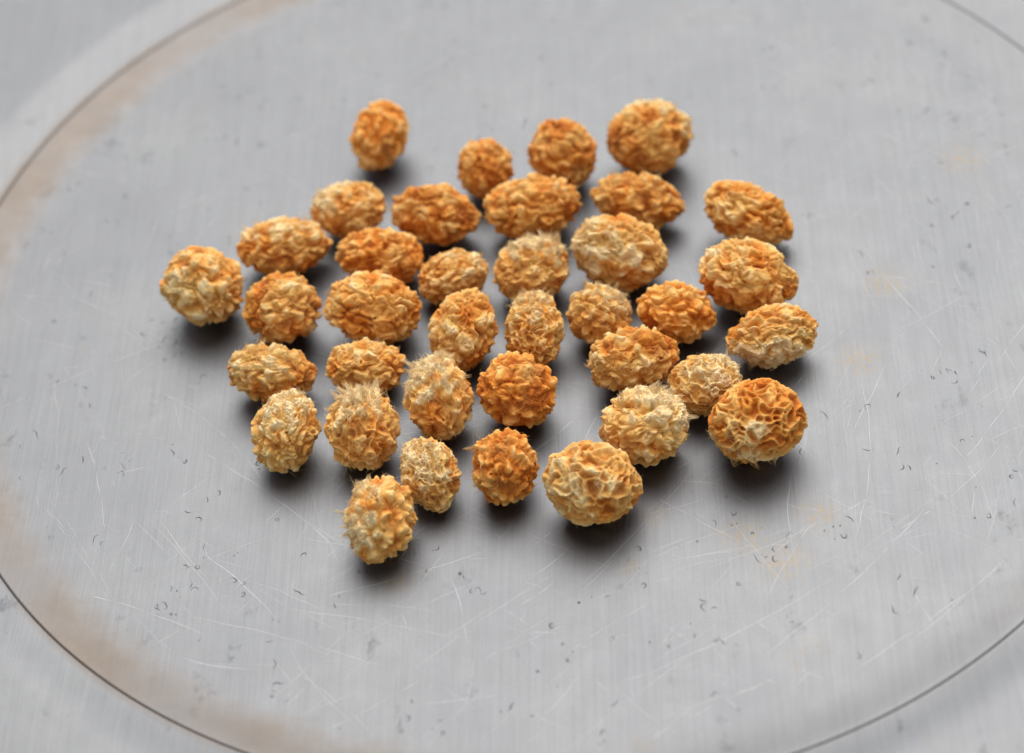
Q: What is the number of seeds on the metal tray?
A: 37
